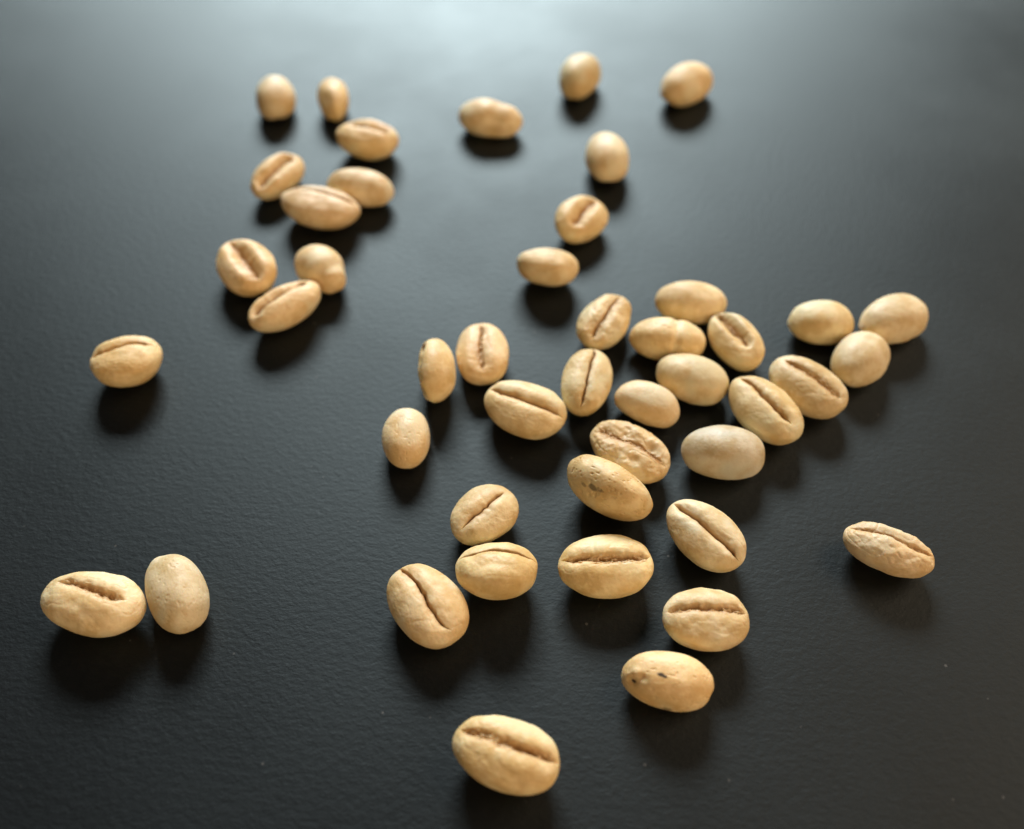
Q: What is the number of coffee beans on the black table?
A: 46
